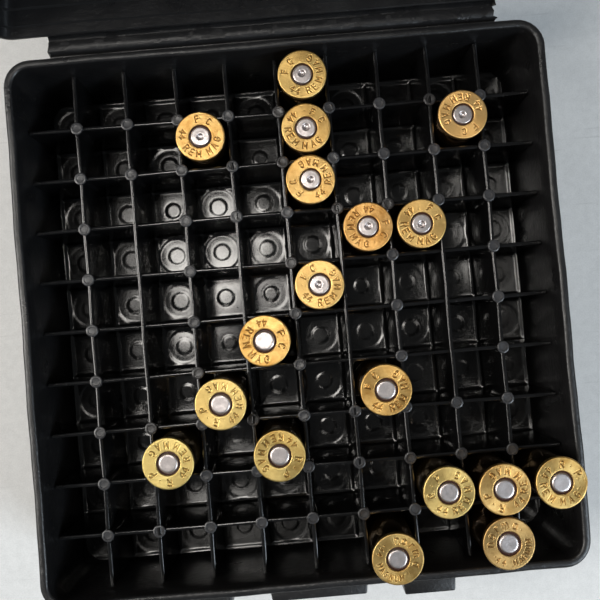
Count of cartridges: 18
